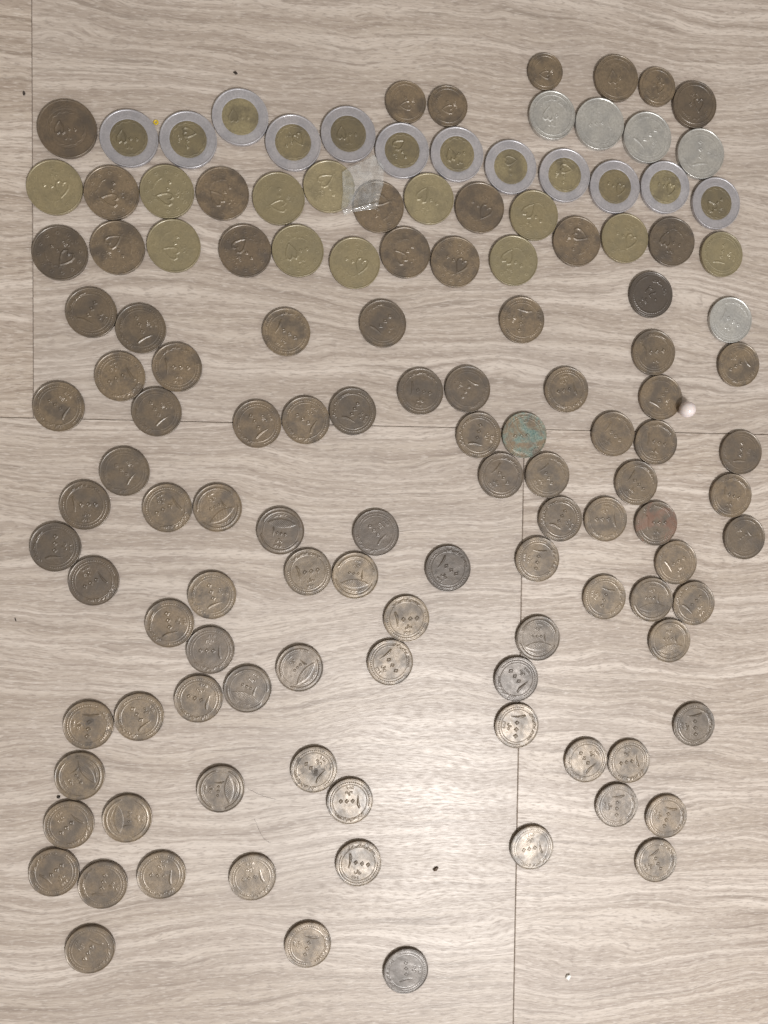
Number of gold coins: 12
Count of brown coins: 101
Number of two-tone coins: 12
